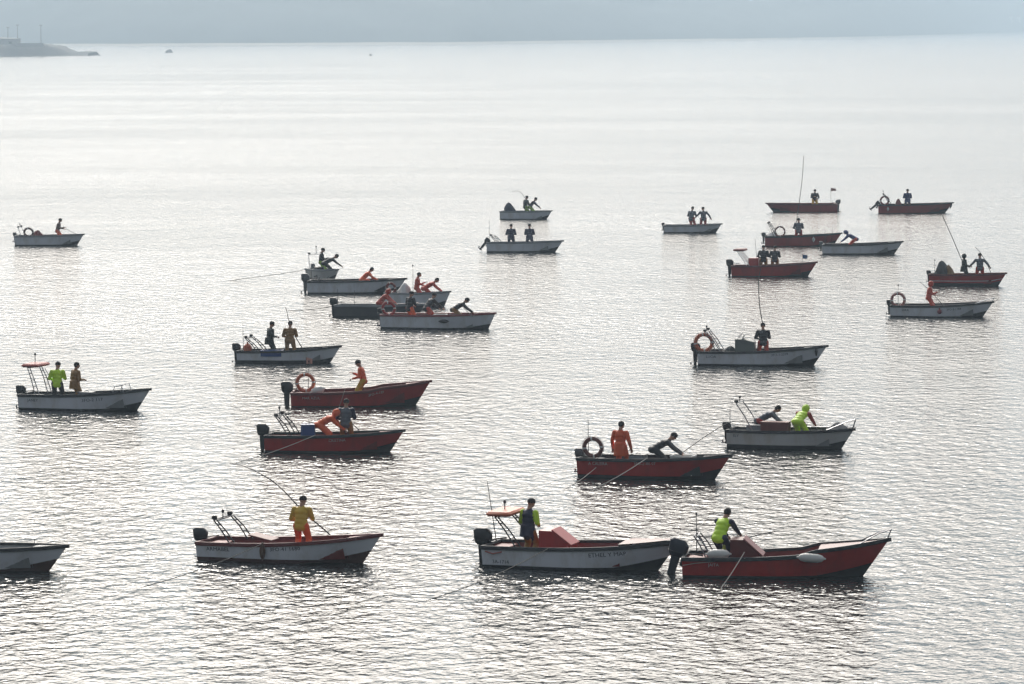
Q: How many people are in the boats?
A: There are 40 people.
